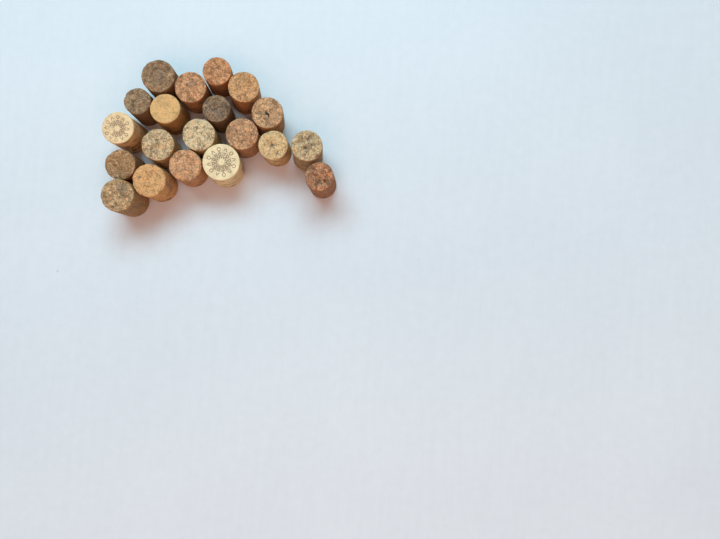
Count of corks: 20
